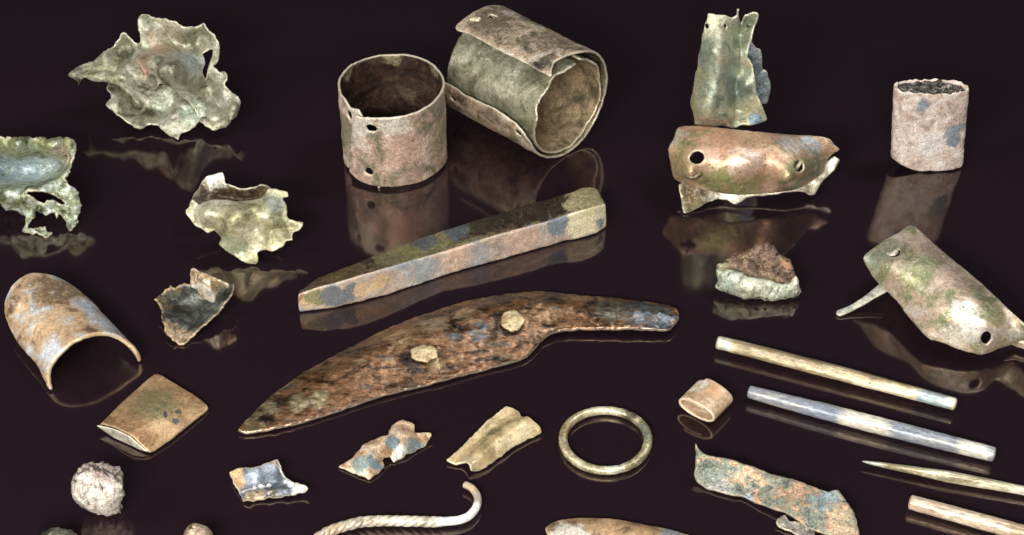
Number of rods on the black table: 4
